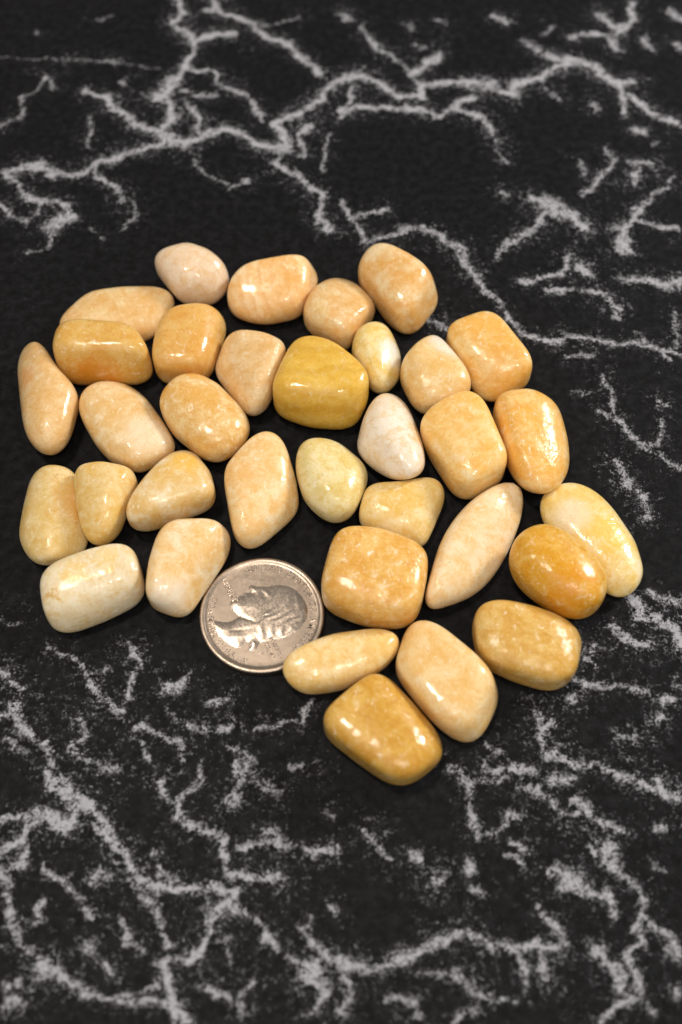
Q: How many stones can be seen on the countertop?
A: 34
